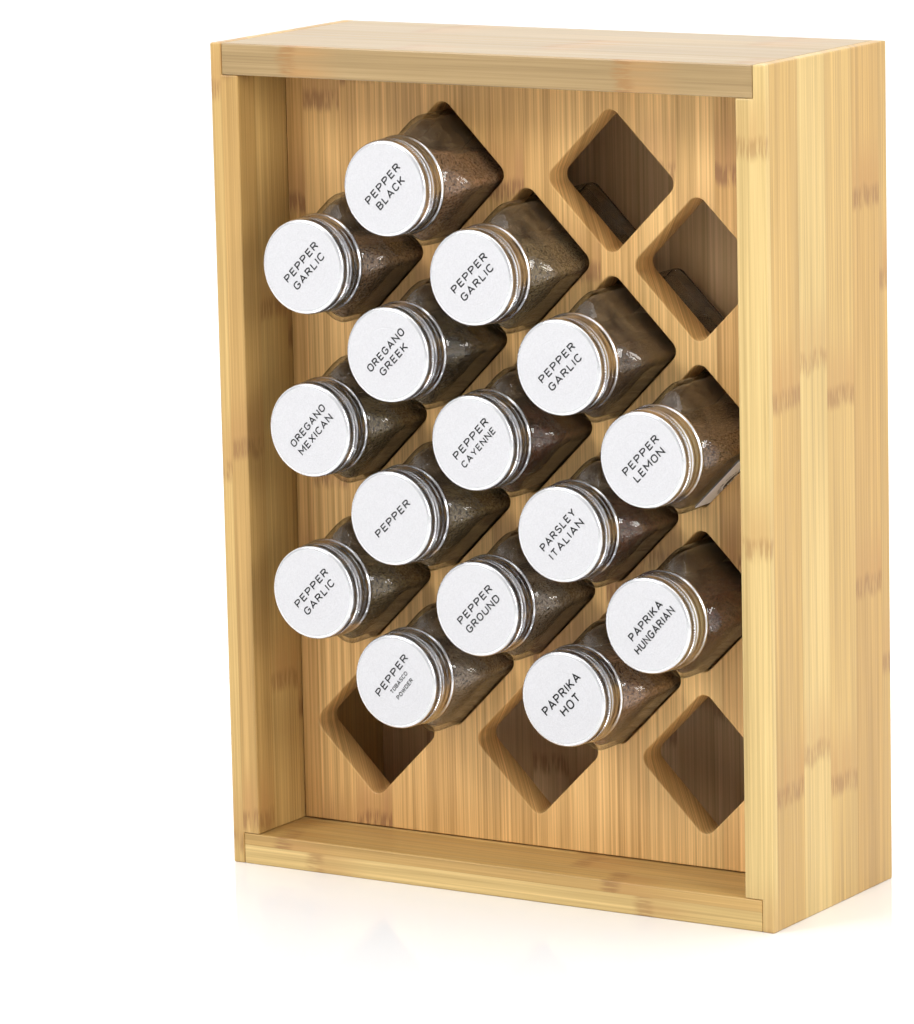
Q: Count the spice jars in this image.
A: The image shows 15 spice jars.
